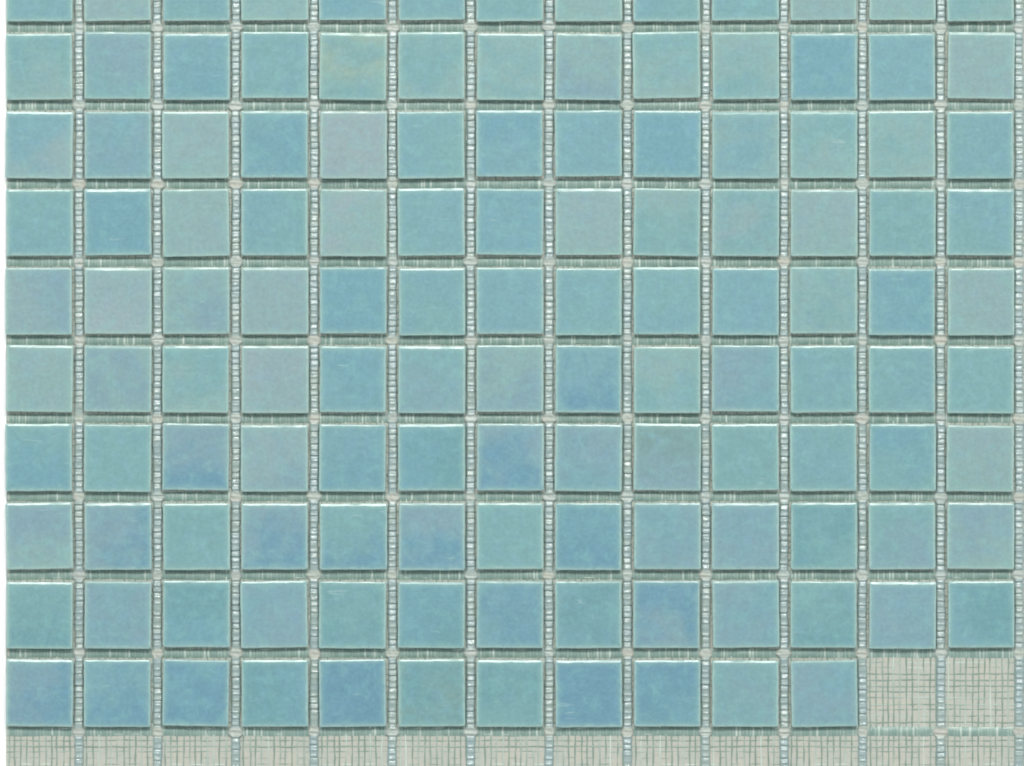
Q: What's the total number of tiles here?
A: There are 128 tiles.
